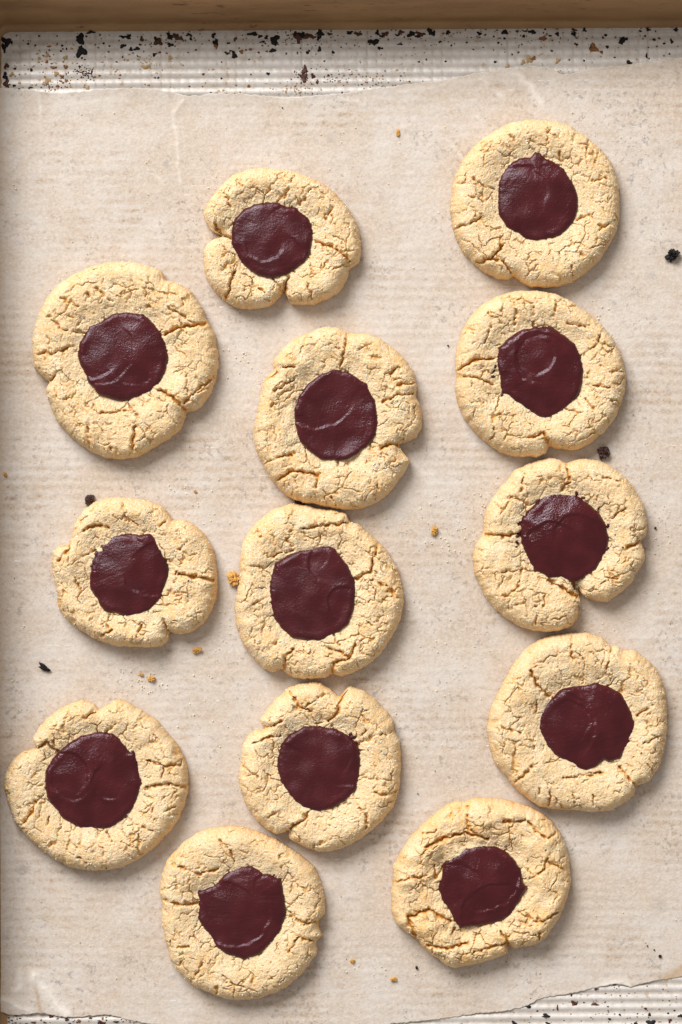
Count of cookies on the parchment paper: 13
